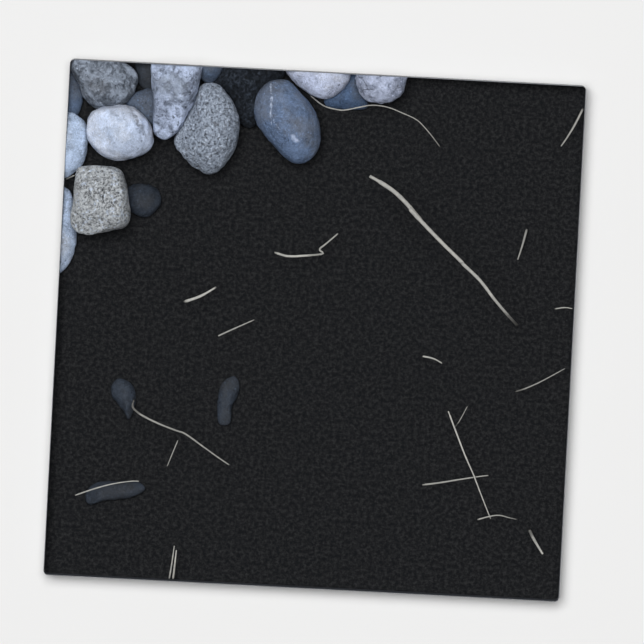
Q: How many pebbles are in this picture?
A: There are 20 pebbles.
